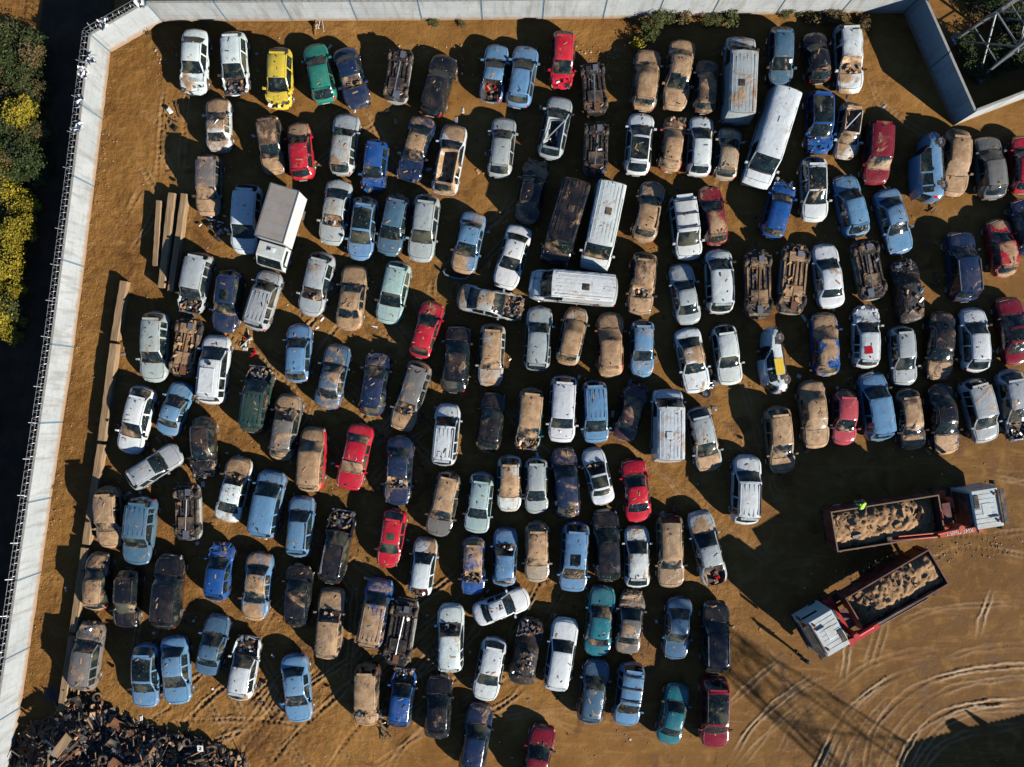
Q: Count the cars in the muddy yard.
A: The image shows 177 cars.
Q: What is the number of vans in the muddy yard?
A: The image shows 6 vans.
